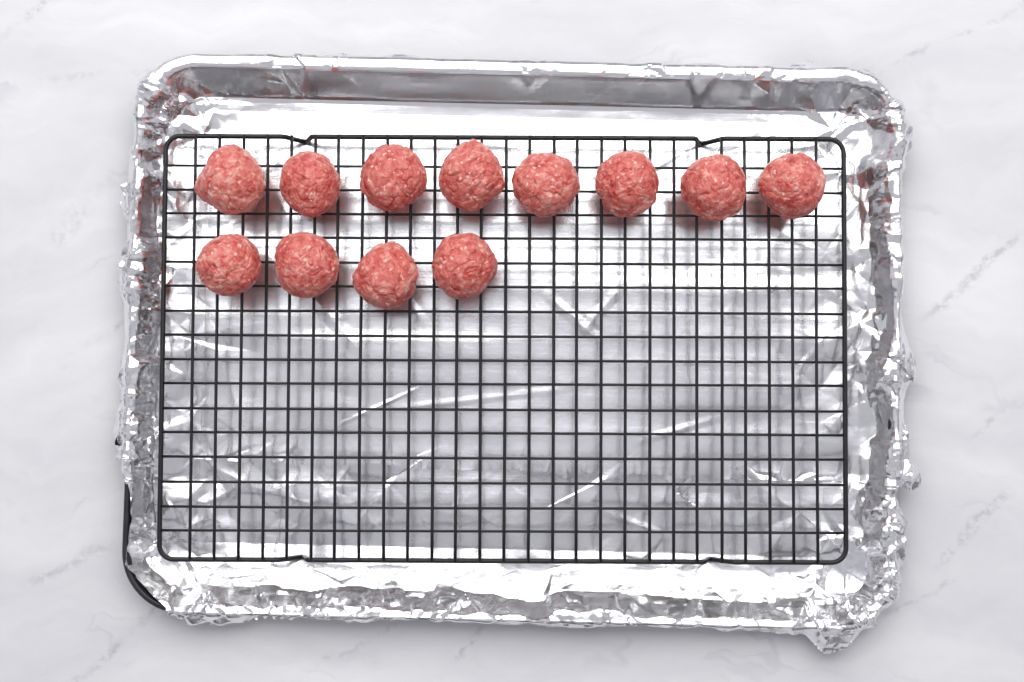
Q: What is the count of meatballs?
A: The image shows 12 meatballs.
